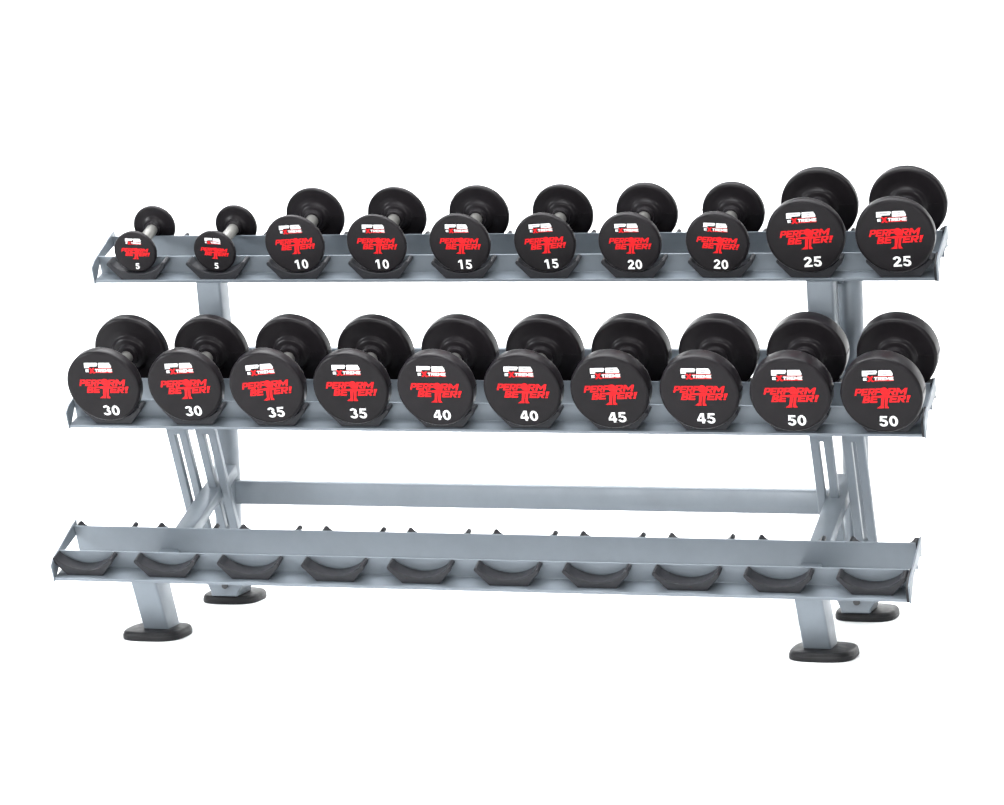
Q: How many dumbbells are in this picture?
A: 20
